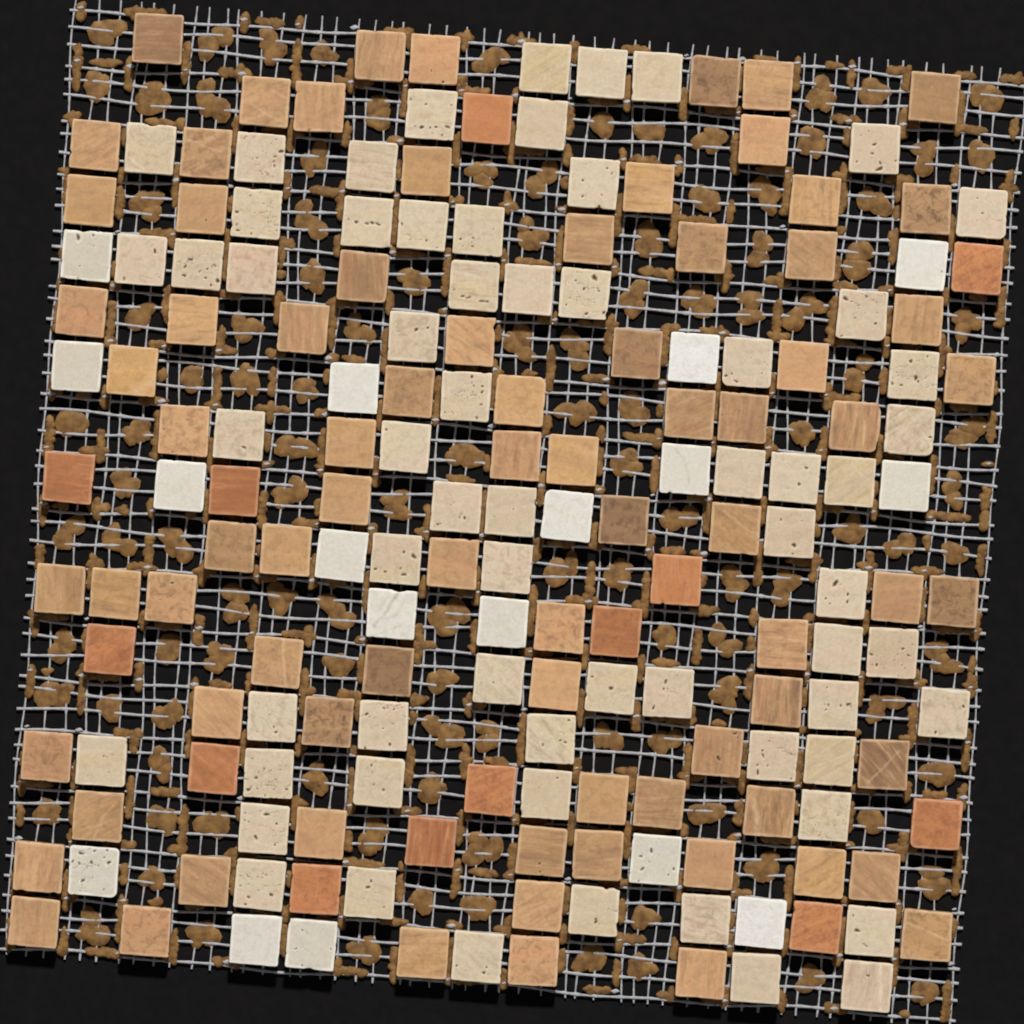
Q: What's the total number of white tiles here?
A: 17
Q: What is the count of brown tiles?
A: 80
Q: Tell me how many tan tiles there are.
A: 64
